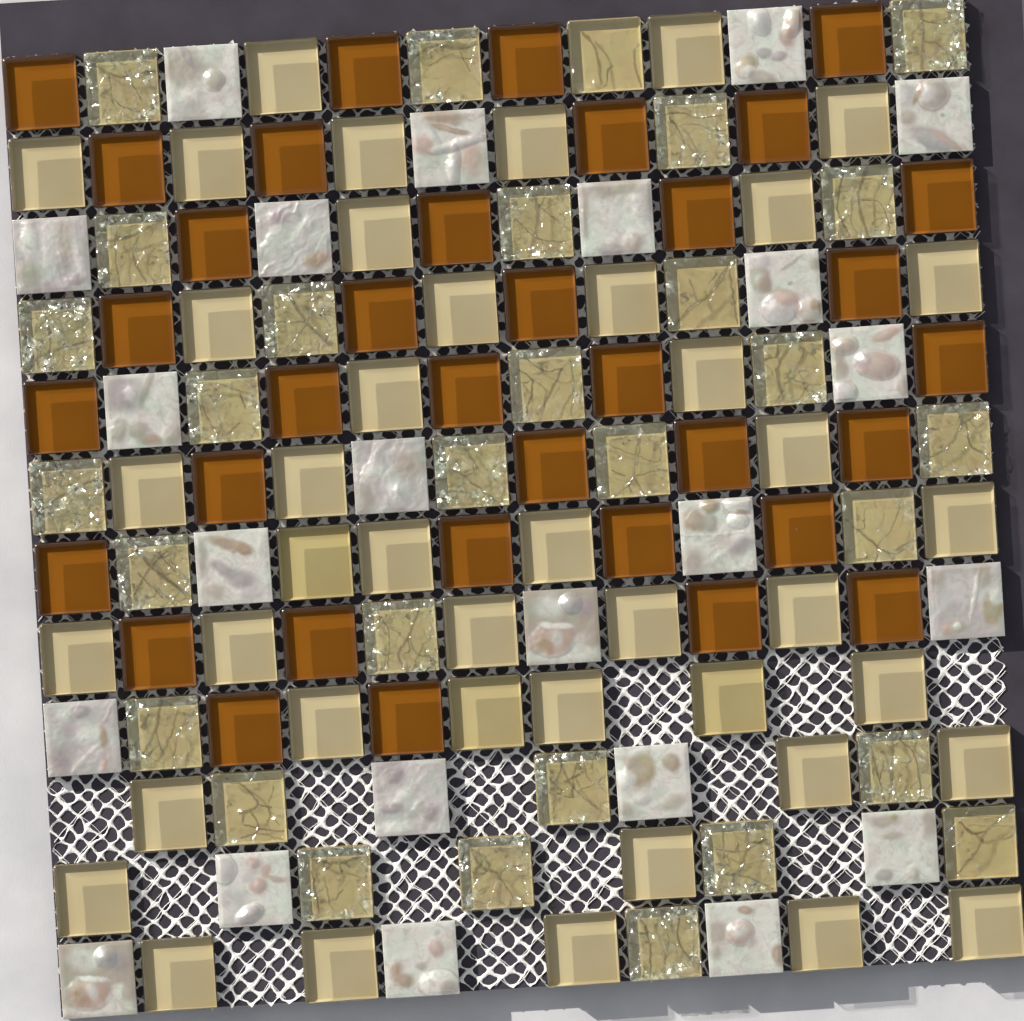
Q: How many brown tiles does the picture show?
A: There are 35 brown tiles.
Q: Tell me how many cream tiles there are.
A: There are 42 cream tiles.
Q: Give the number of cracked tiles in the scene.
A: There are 30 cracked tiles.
